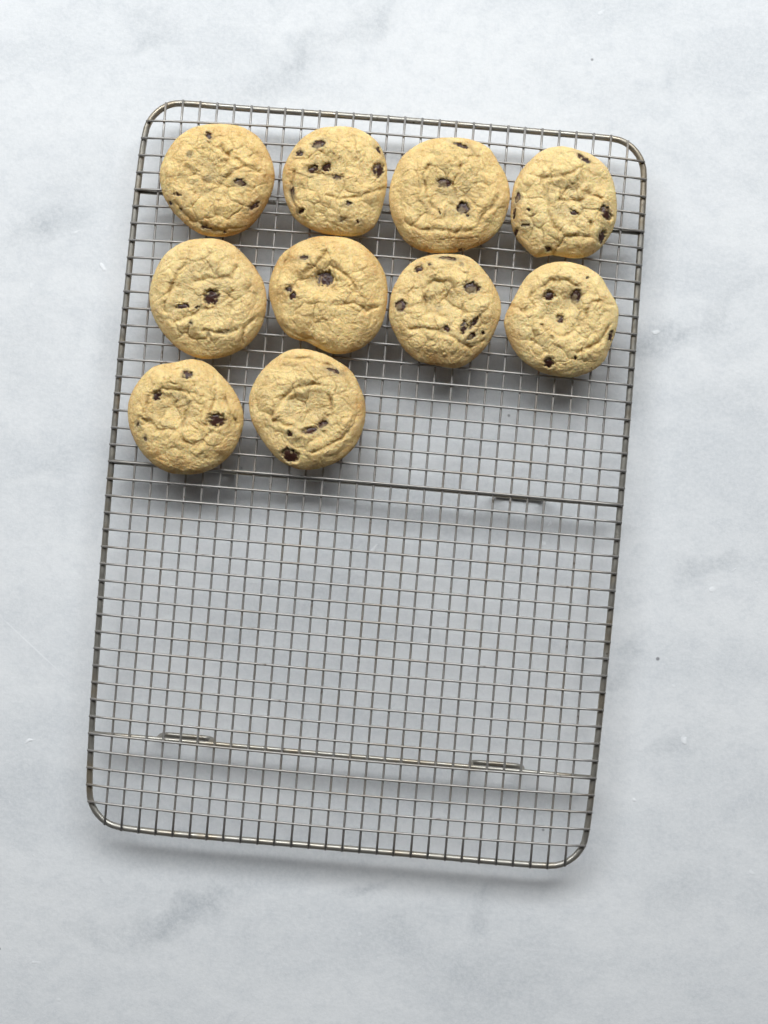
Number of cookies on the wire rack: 10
